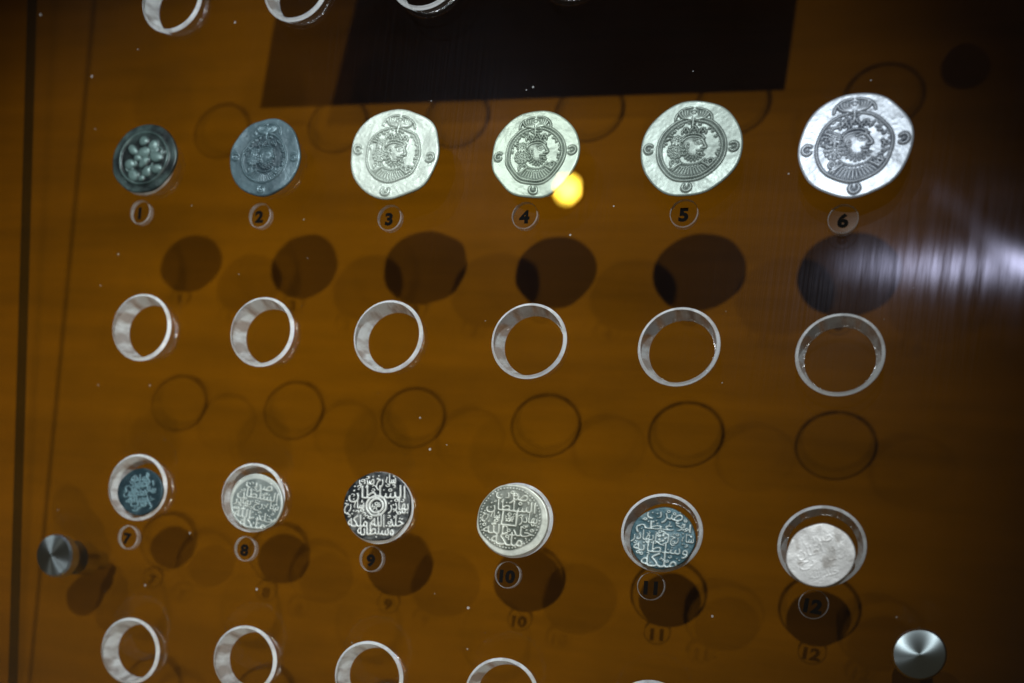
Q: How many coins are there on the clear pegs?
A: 12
